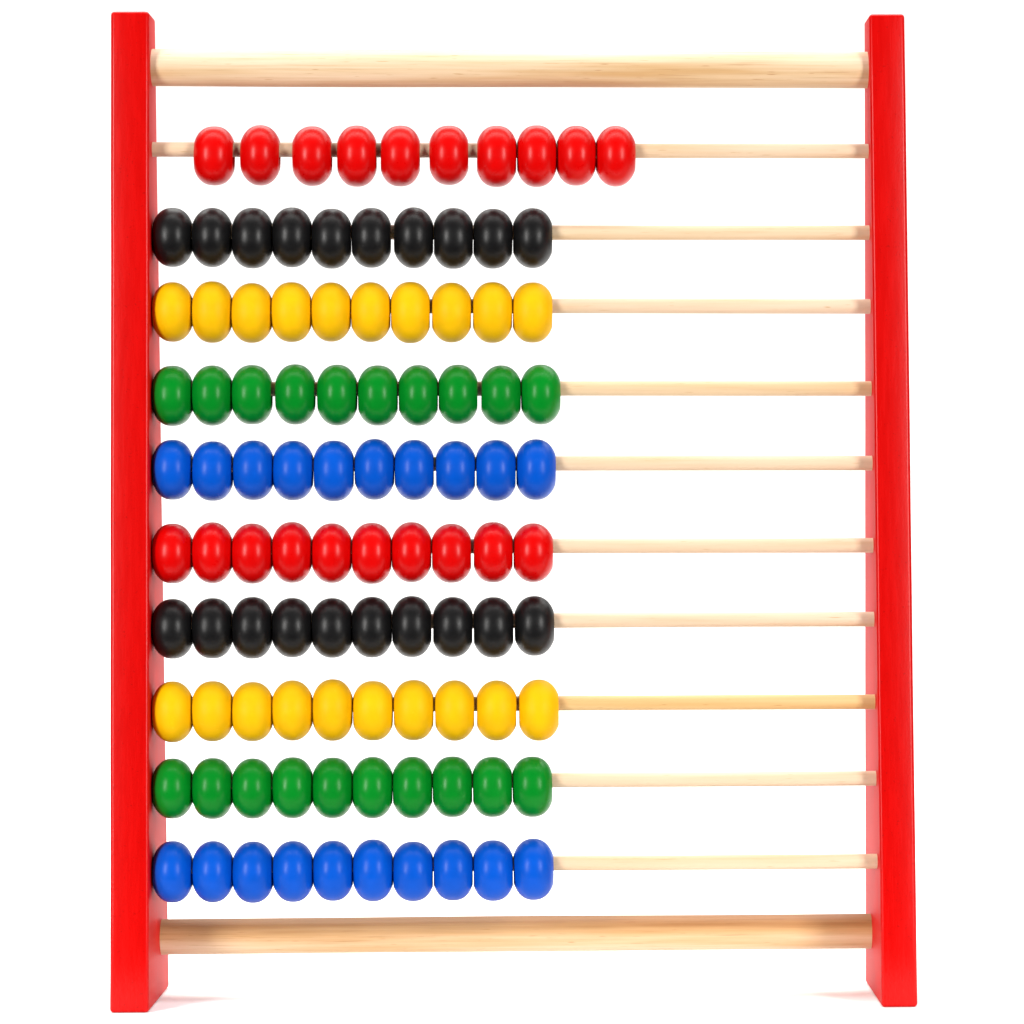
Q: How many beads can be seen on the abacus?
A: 100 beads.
